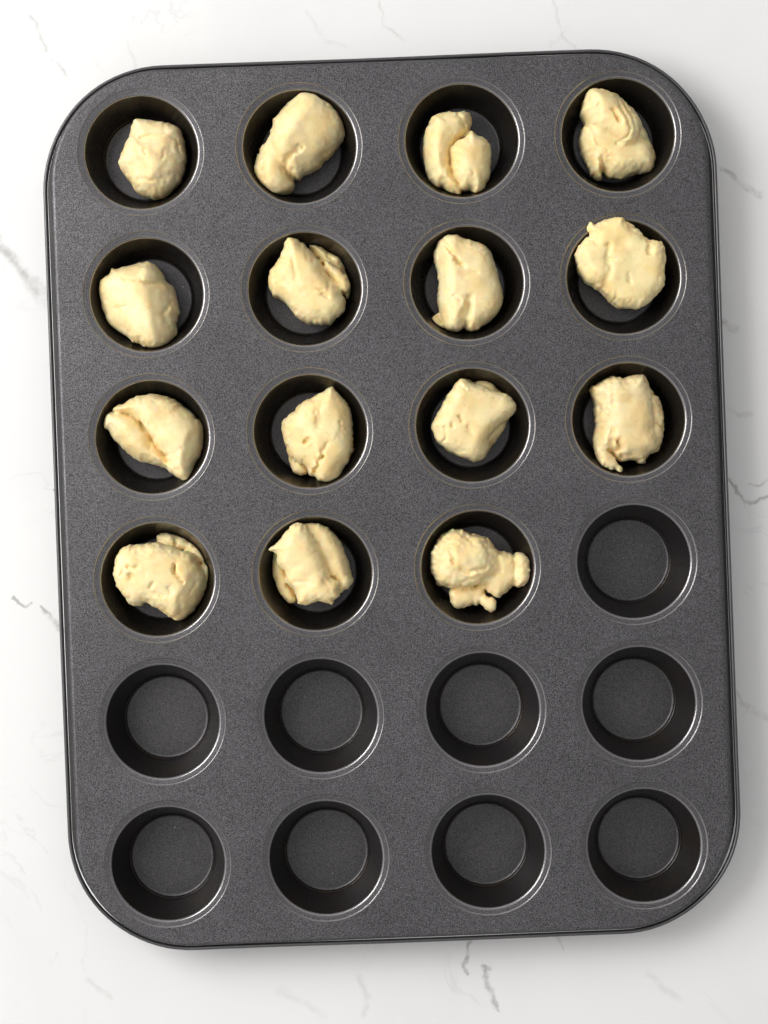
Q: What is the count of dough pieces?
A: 15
